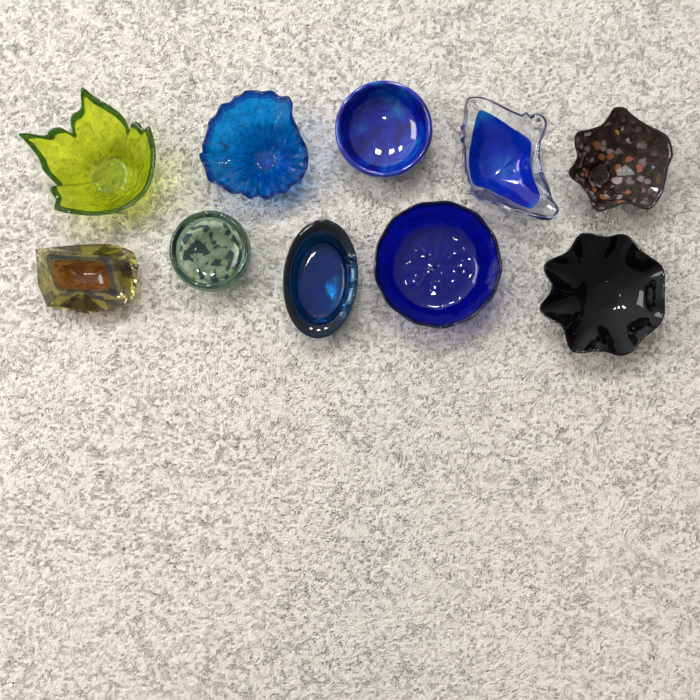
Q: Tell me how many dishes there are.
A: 10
